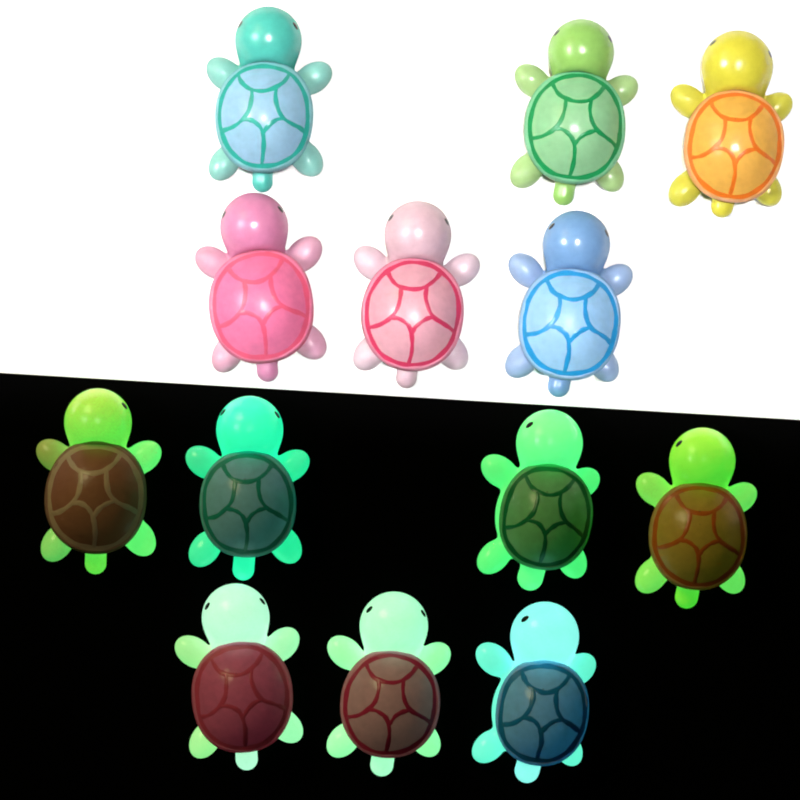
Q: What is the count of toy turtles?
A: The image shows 13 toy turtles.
